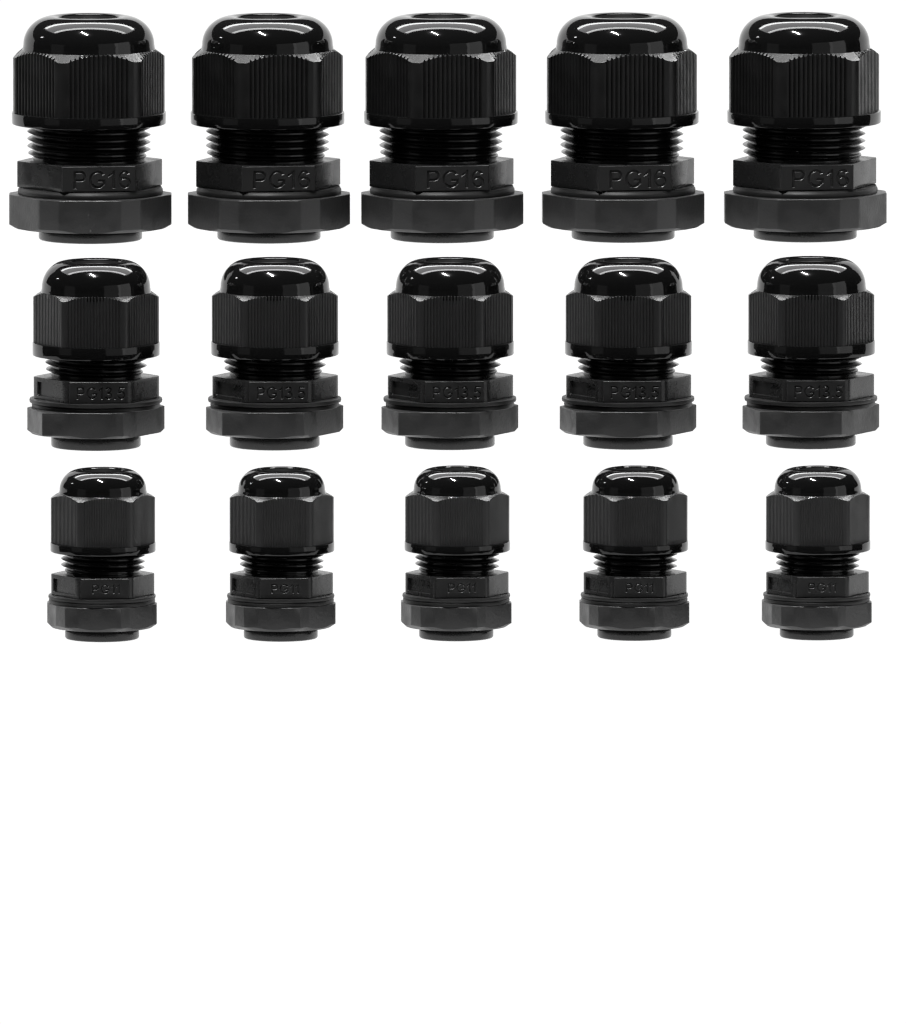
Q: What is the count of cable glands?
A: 15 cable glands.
